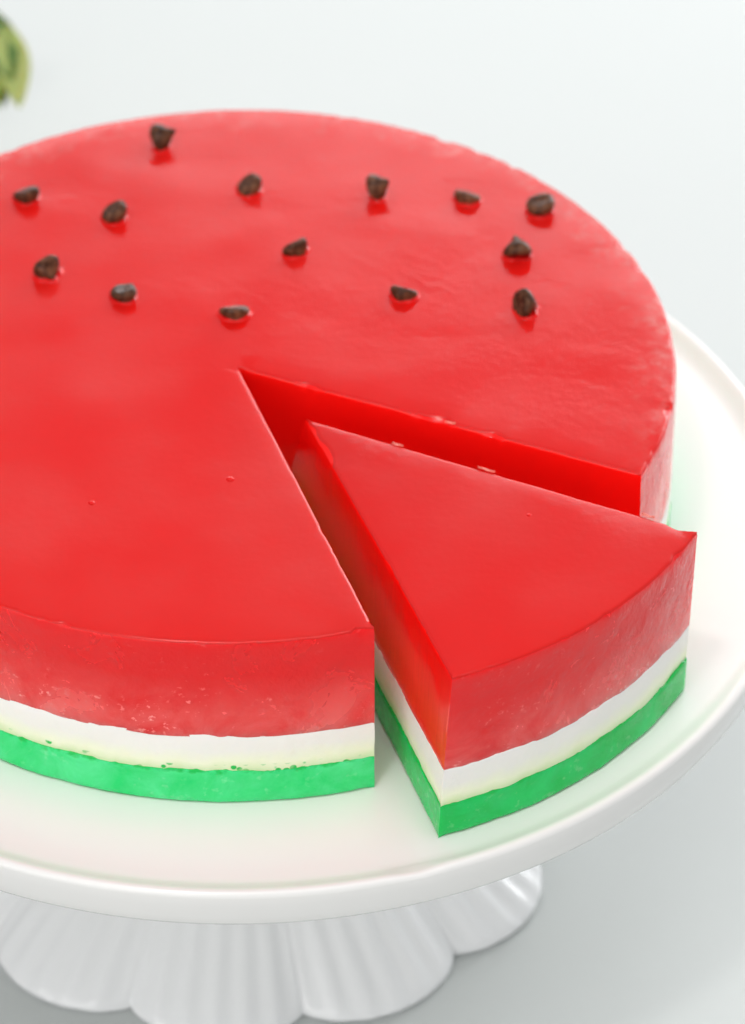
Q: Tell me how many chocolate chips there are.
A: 14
